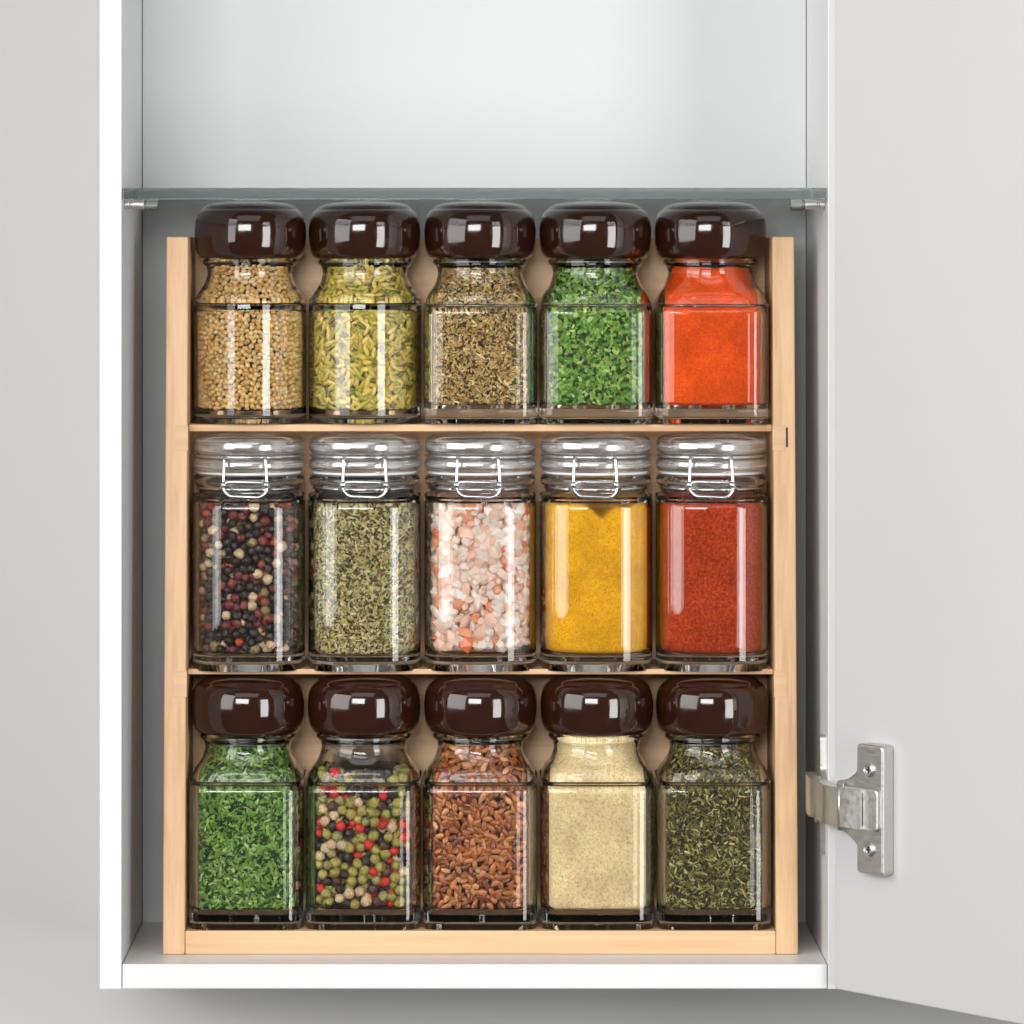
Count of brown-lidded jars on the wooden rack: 10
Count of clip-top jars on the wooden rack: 5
